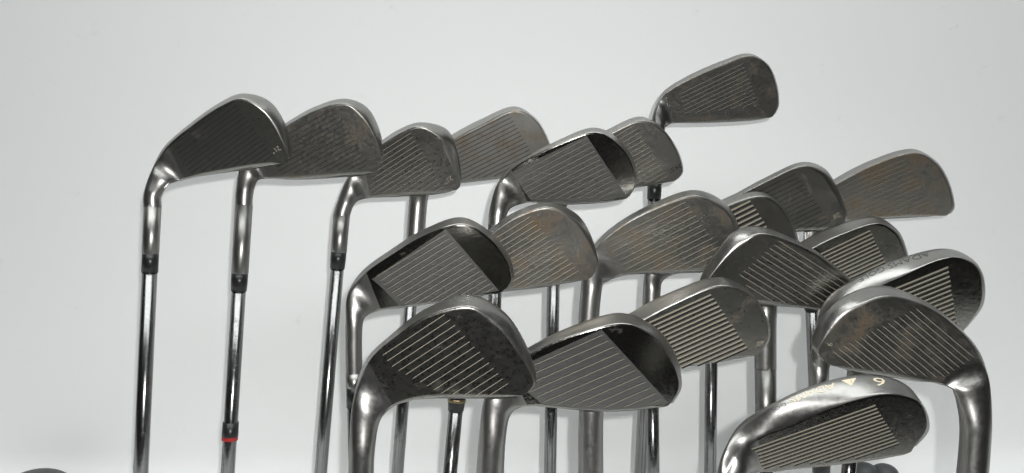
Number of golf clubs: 21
